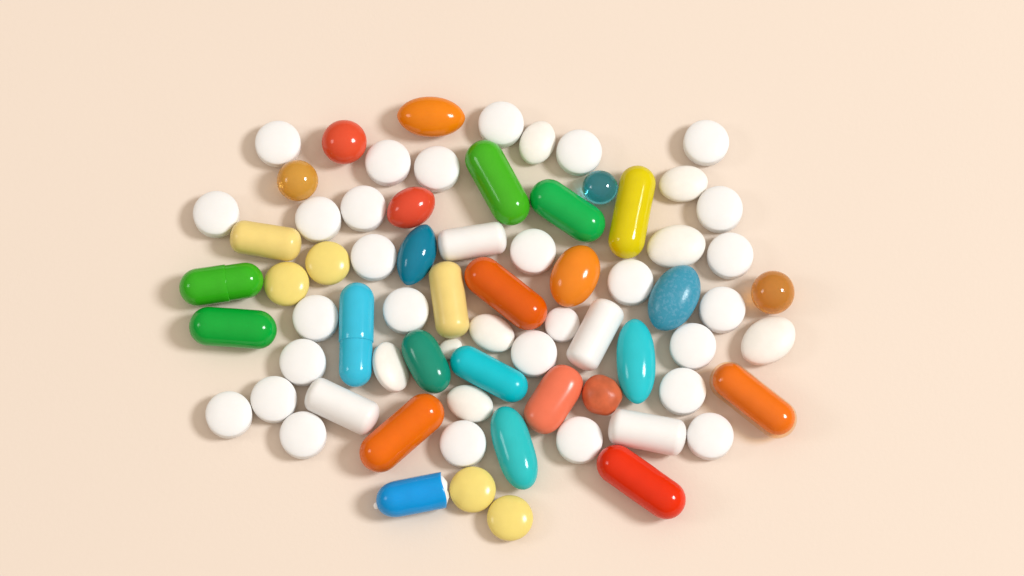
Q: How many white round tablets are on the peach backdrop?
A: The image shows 28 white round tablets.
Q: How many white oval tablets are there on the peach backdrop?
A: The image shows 8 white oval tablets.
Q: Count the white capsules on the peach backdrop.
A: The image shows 4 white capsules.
